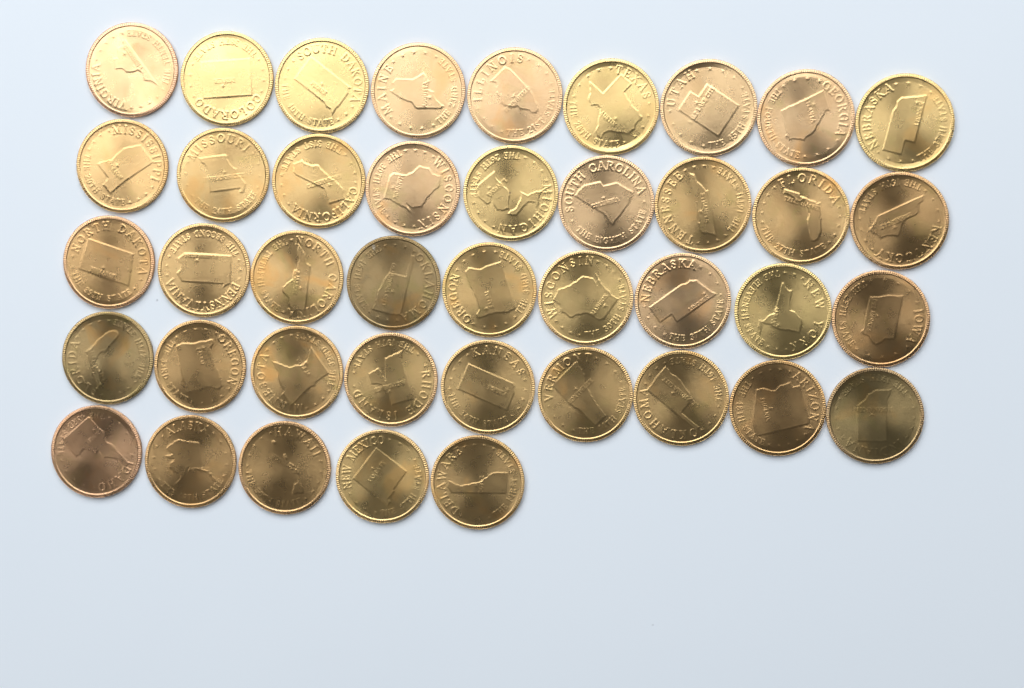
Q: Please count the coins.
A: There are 41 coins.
